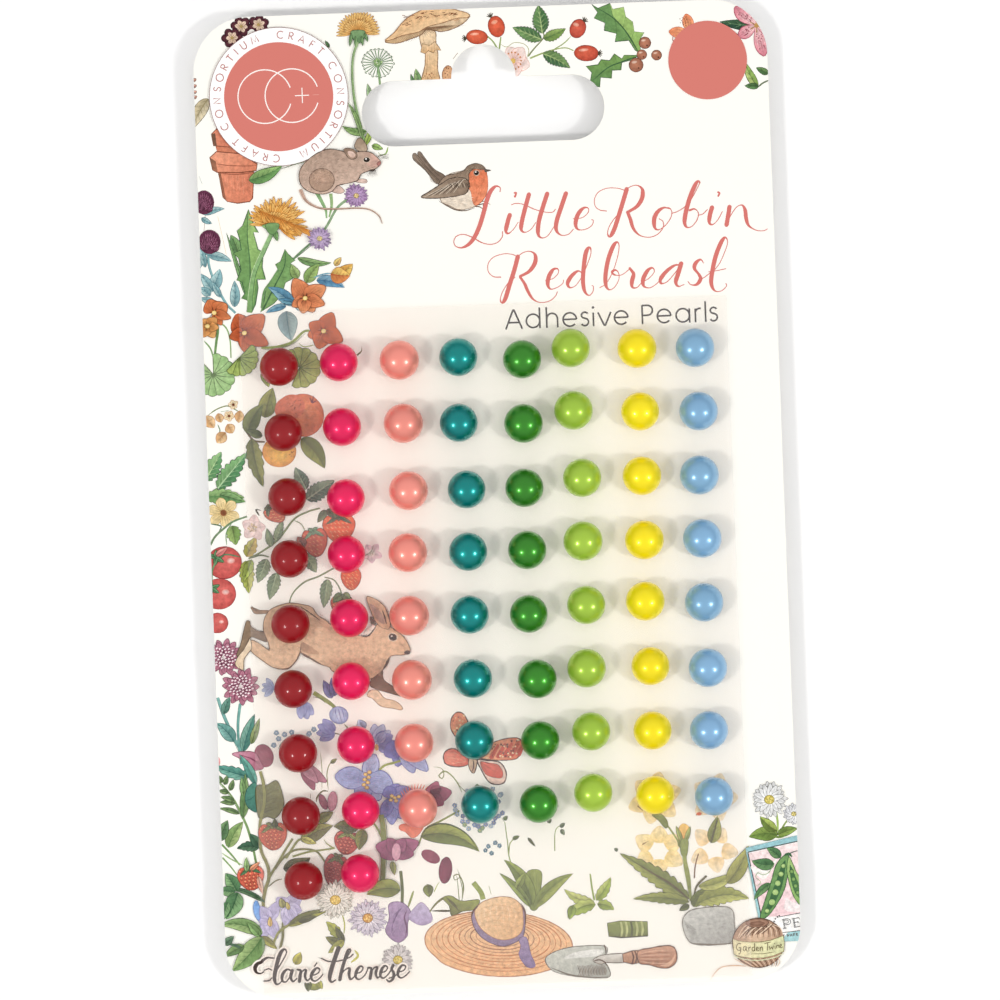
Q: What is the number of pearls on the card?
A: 66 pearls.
